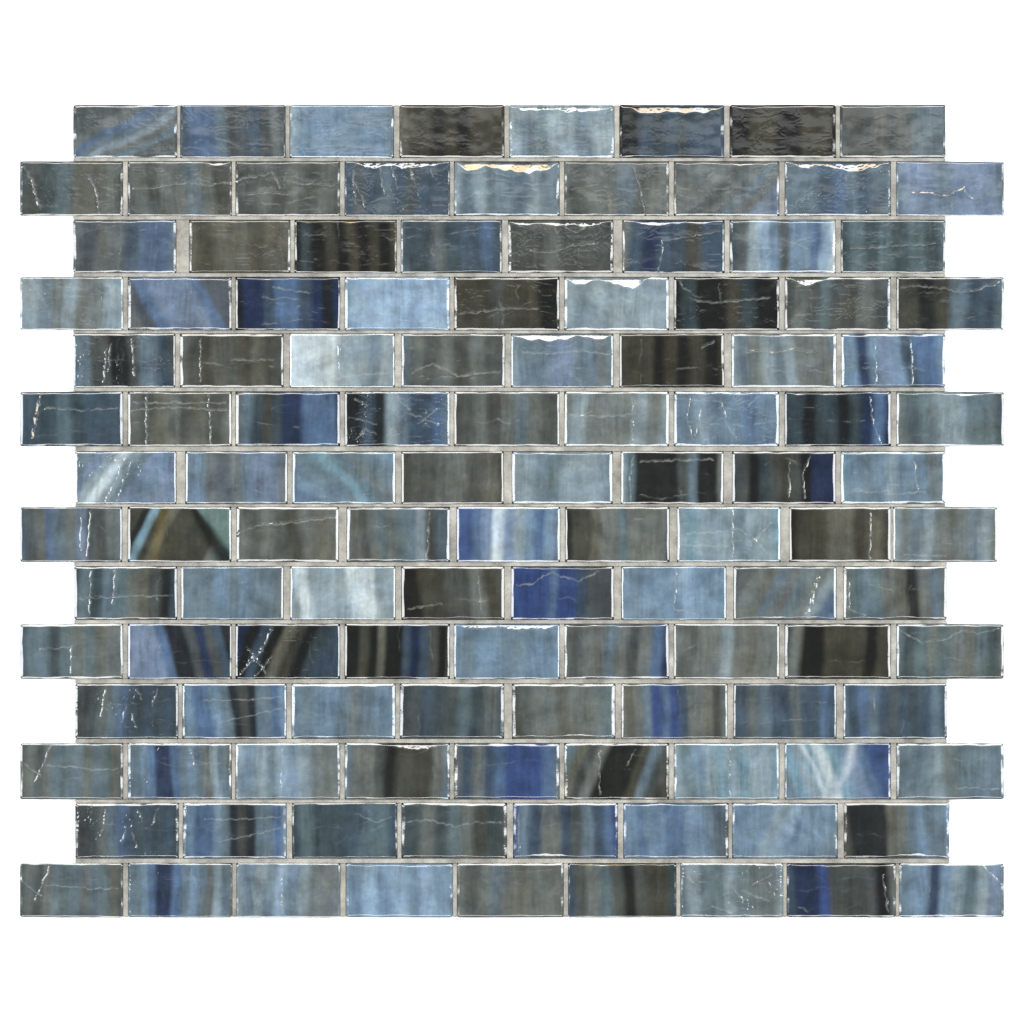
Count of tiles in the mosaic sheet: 119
